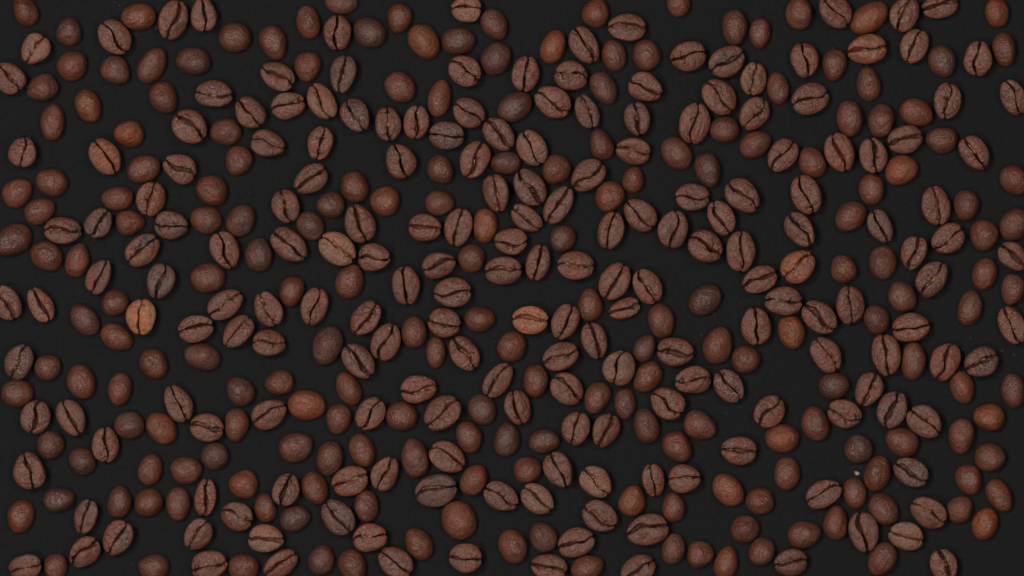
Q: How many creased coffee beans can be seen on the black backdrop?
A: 200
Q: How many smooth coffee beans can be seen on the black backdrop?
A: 200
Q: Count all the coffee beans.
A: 400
